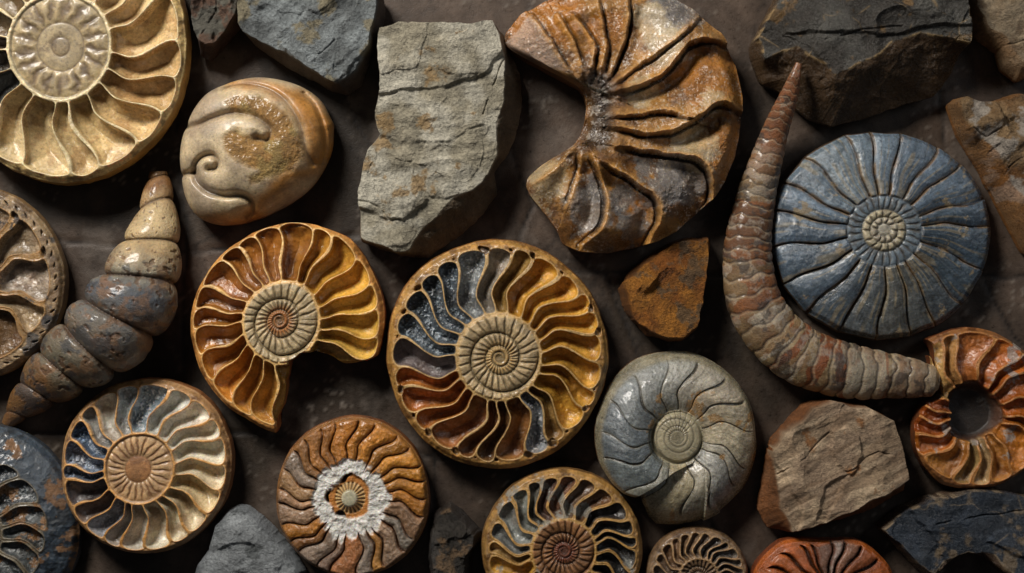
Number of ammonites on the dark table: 14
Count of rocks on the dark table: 11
